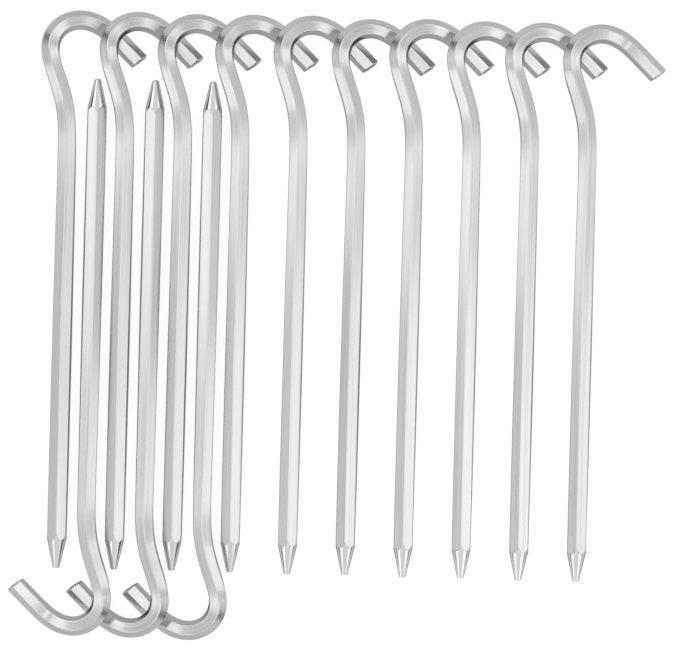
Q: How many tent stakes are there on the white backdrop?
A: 13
